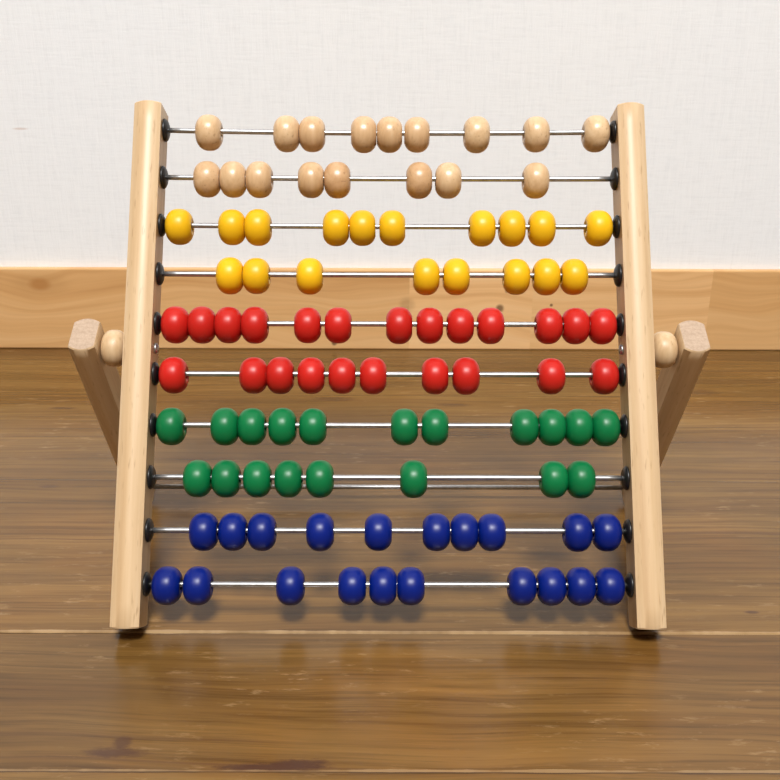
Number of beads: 97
